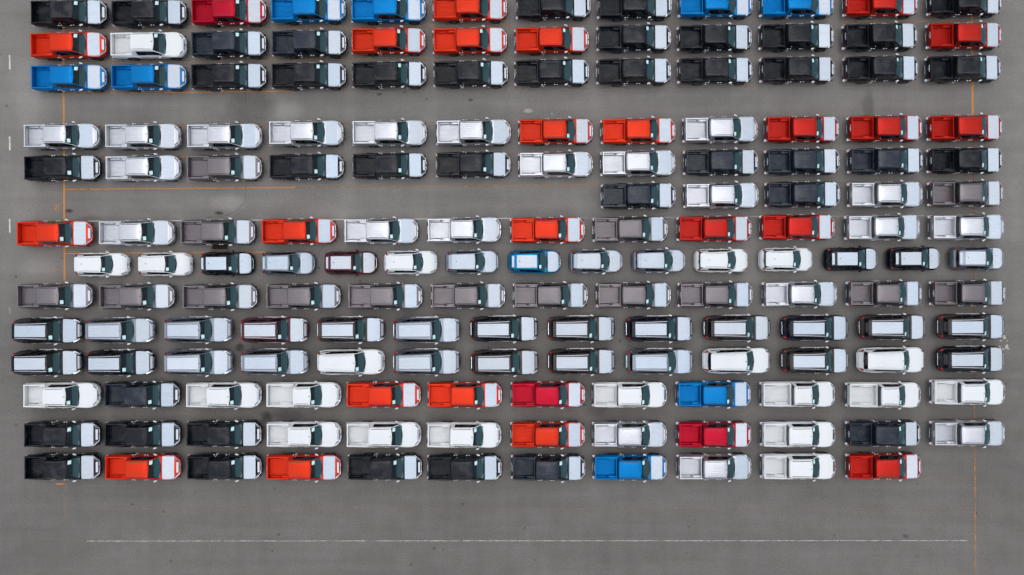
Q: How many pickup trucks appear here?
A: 124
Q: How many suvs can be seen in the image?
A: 26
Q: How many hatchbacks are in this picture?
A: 15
